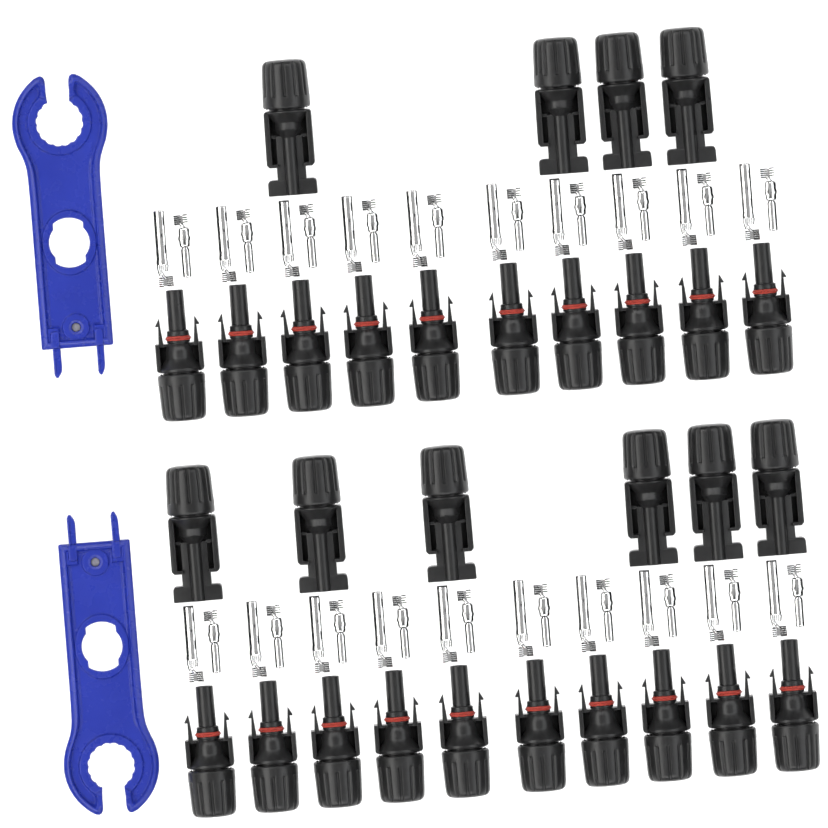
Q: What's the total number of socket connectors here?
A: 10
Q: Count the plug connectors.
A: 20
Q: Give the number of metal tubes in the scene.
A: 20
